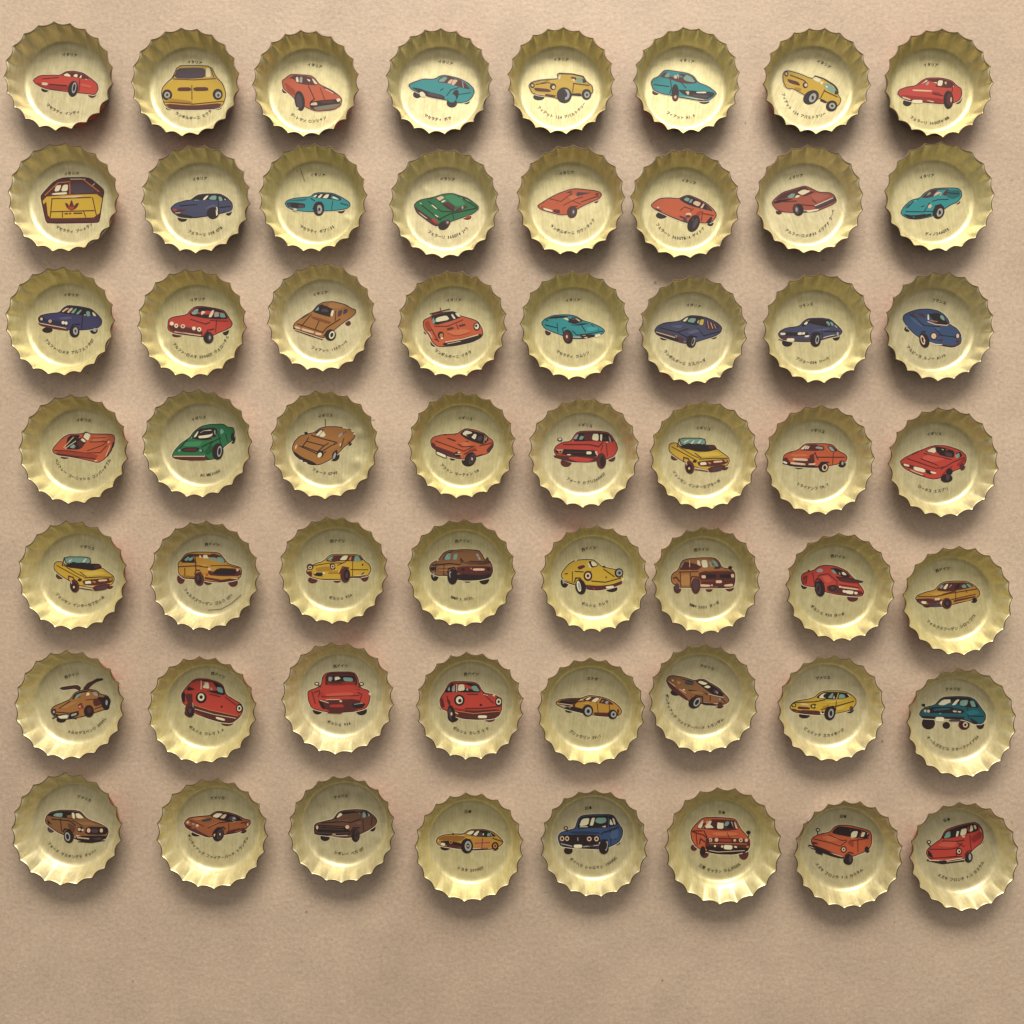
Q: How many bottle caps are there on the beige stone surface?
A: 56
